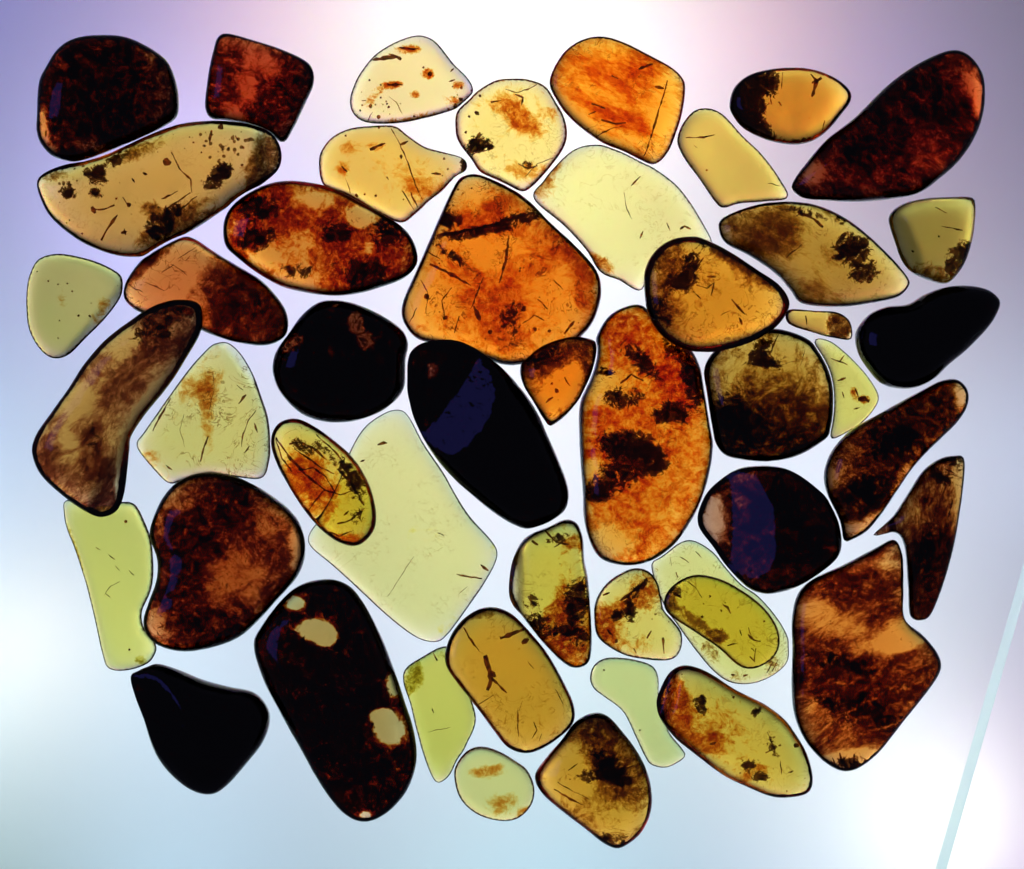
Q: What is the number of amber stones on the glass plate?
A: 48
